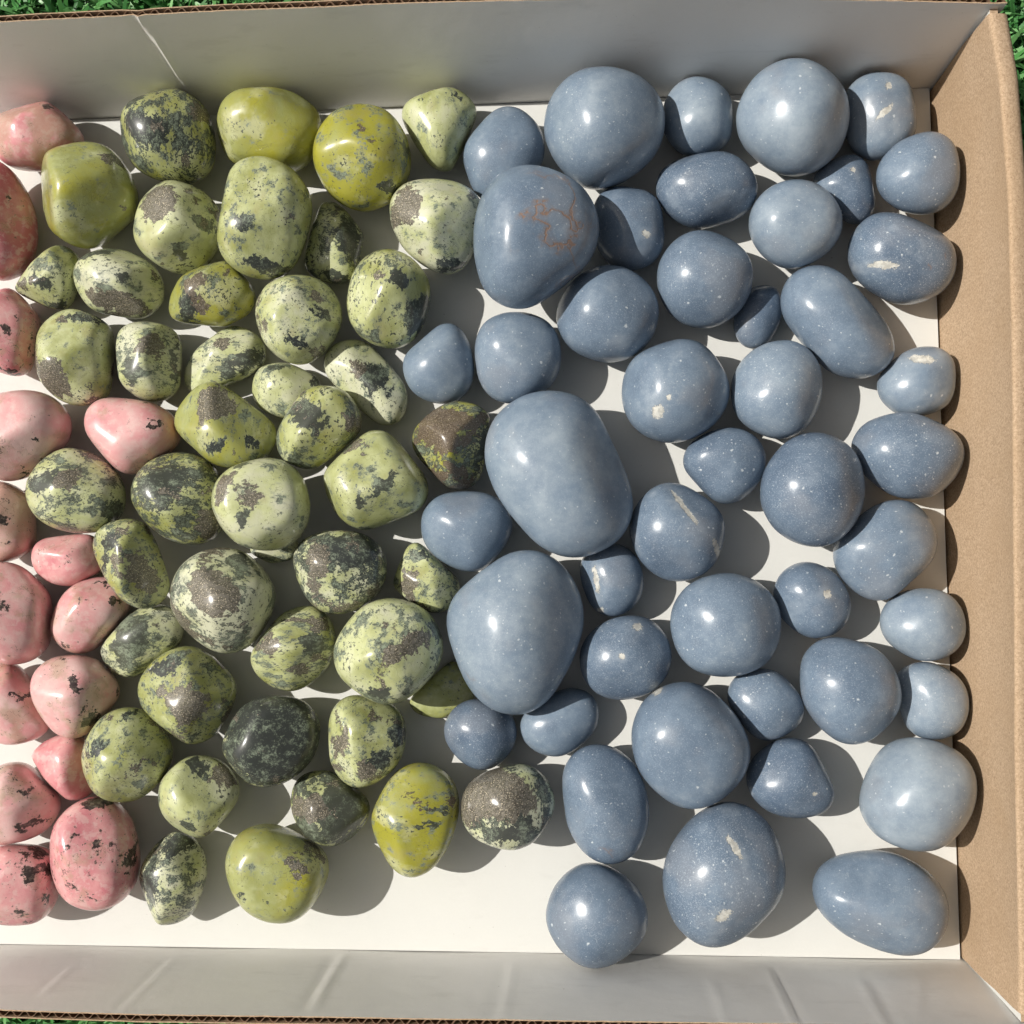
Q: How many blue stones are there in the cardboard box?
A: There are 46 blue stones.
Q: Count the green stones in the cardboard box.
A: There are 45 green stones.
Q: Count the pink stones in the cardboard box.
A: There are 15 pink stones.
